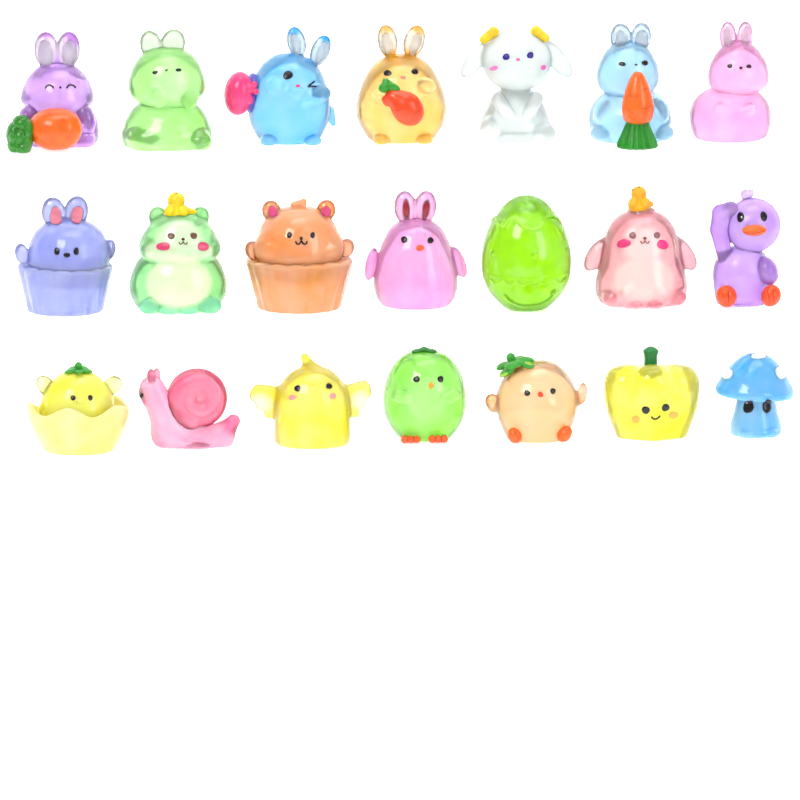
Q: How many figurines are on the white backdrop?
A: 21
